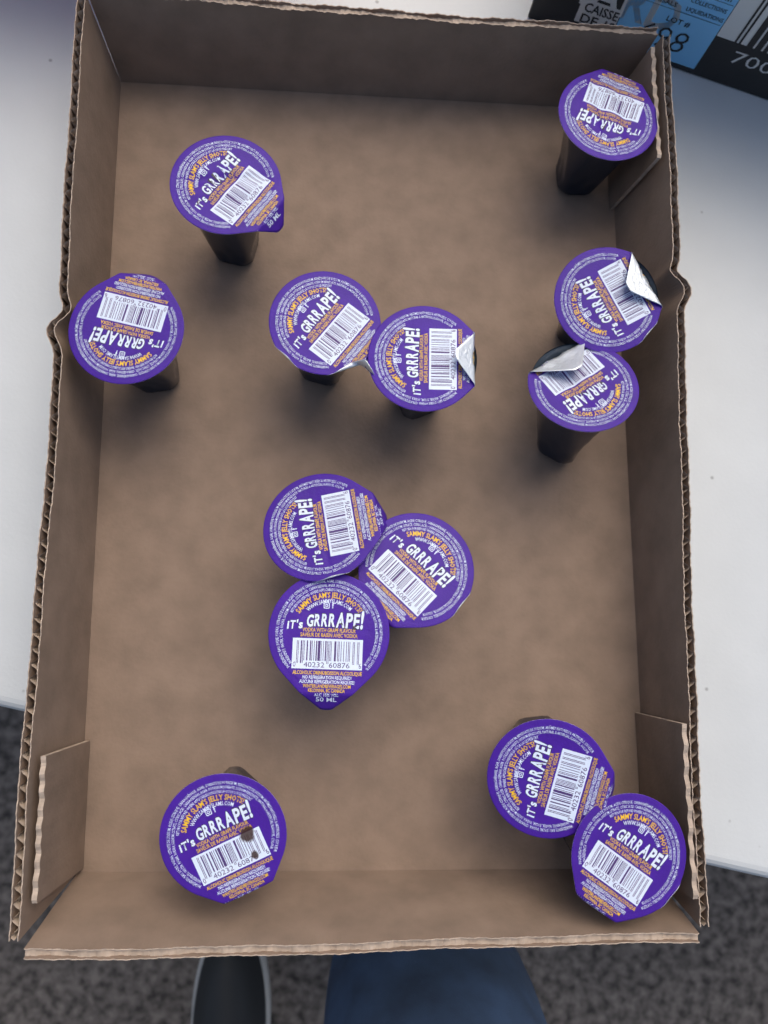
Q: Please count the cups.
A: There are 13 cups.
